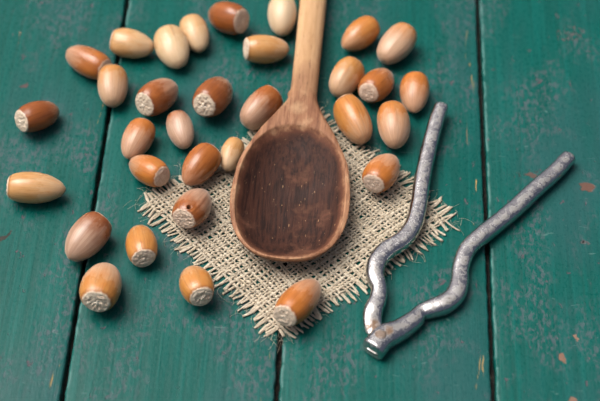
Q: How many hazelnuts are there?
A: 32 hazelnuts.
